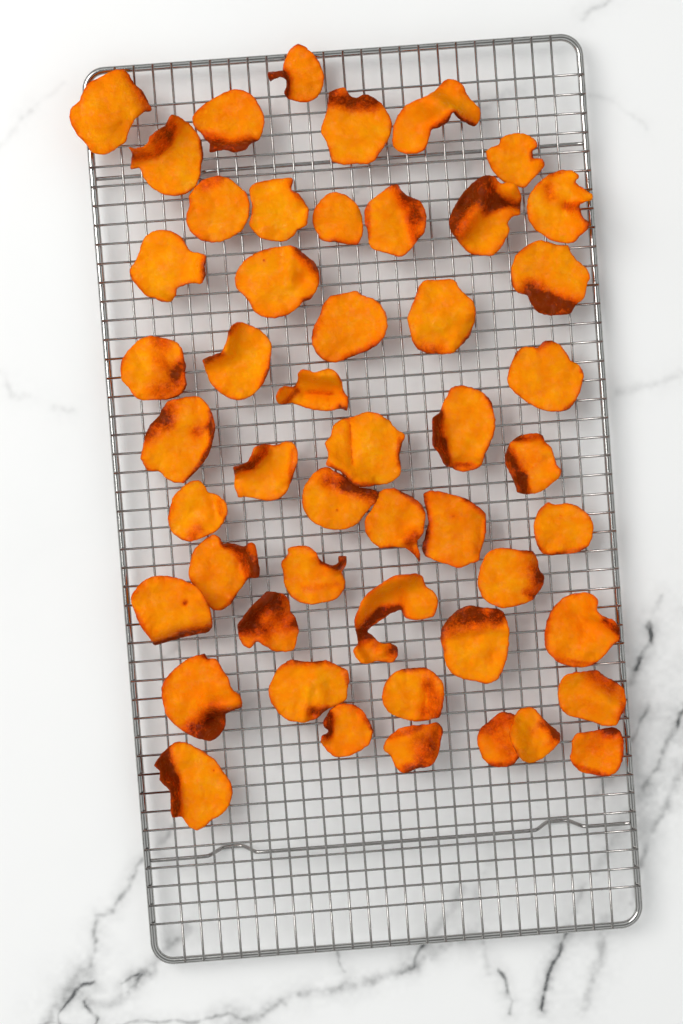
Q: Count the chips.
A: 50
